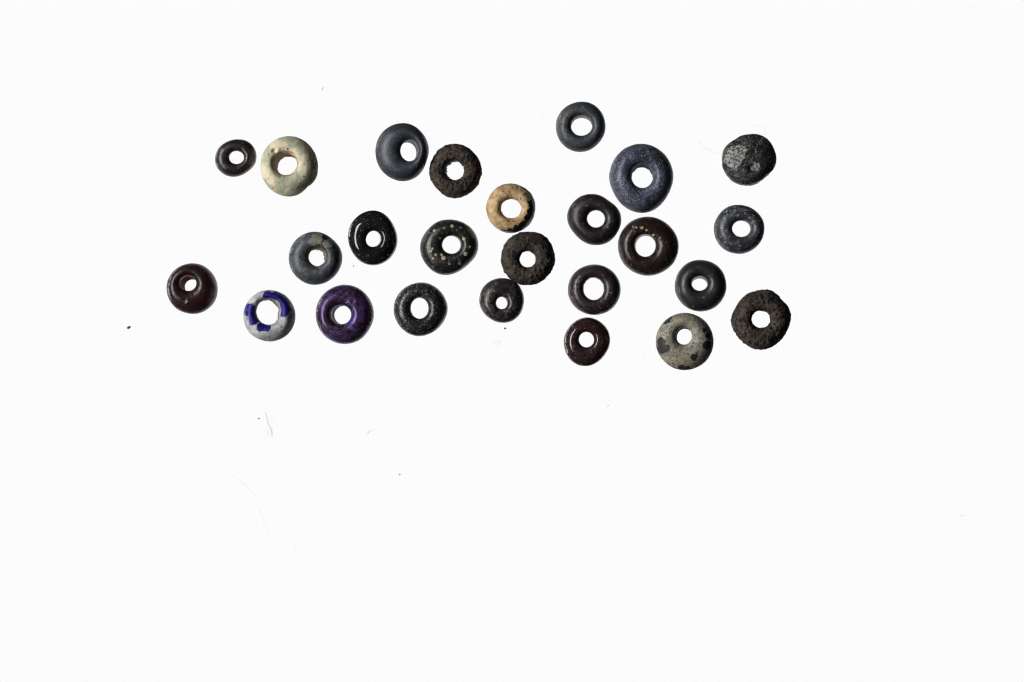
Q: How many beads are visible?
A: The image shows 25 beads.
